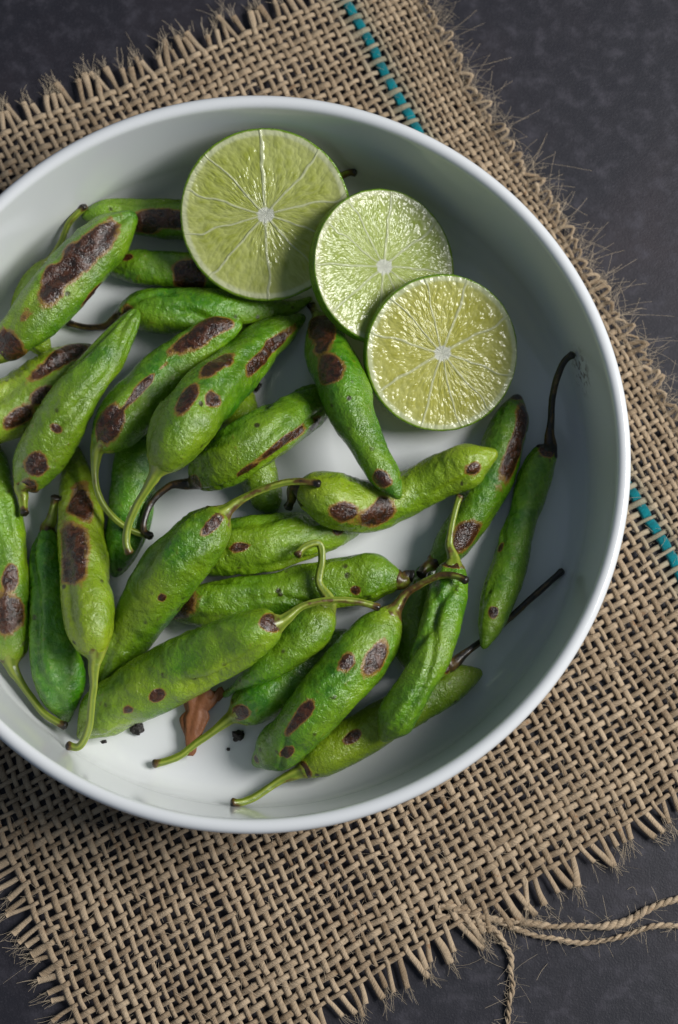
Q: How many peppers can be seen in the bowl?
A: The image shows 29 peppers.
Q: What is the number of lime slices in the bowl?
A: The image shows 3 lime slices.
